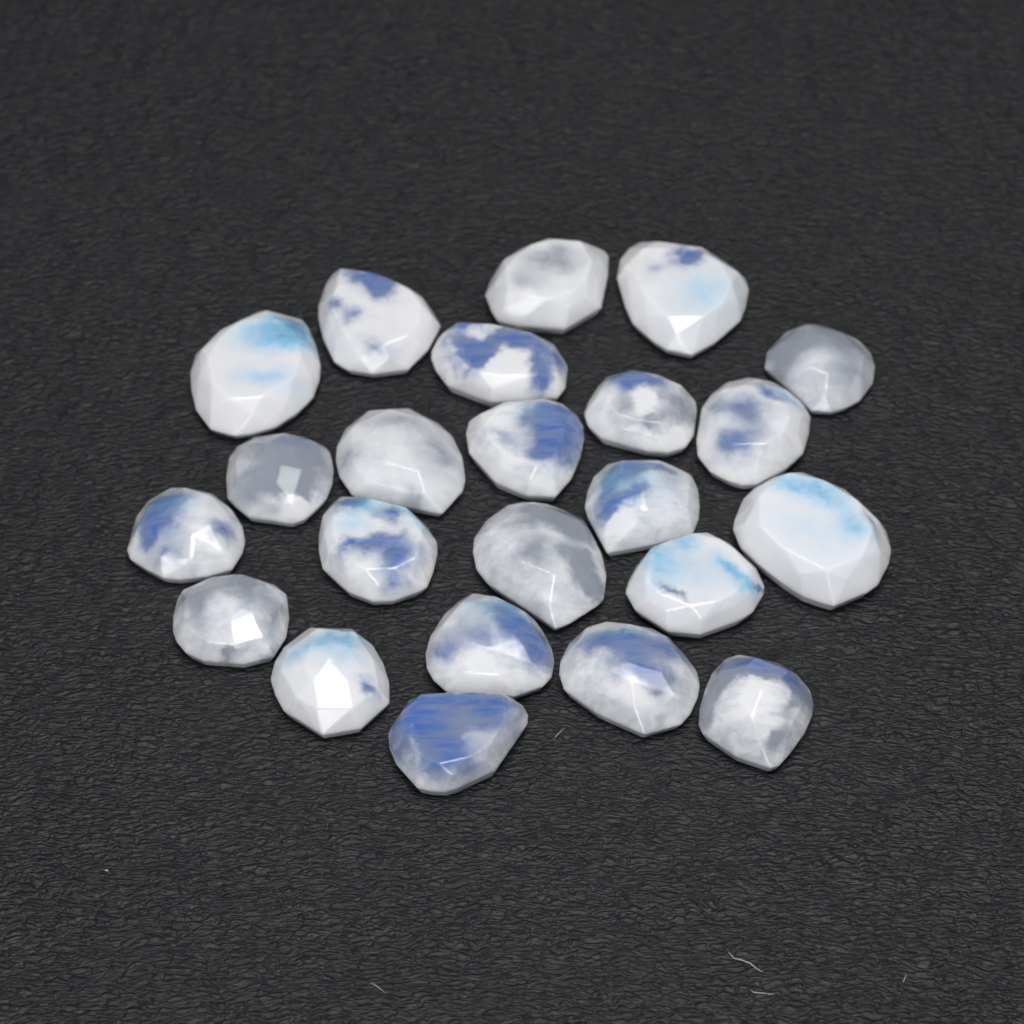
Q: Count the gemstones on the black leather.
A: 23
